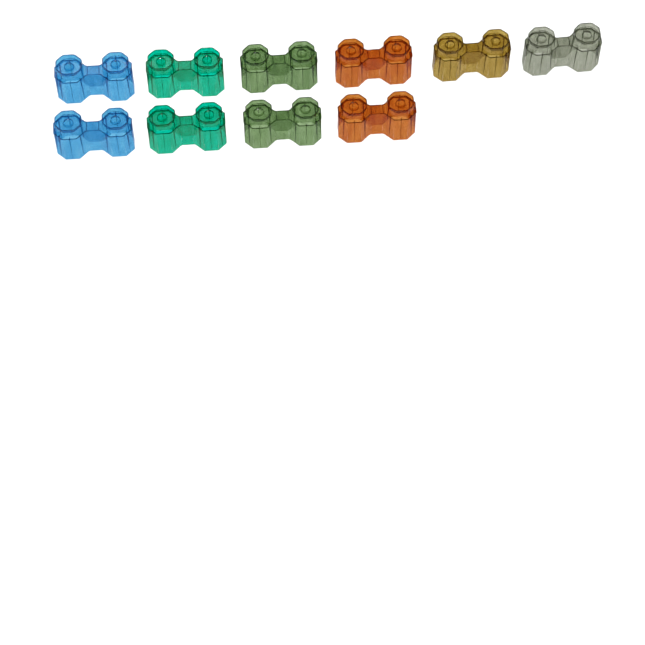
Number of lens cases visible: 10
